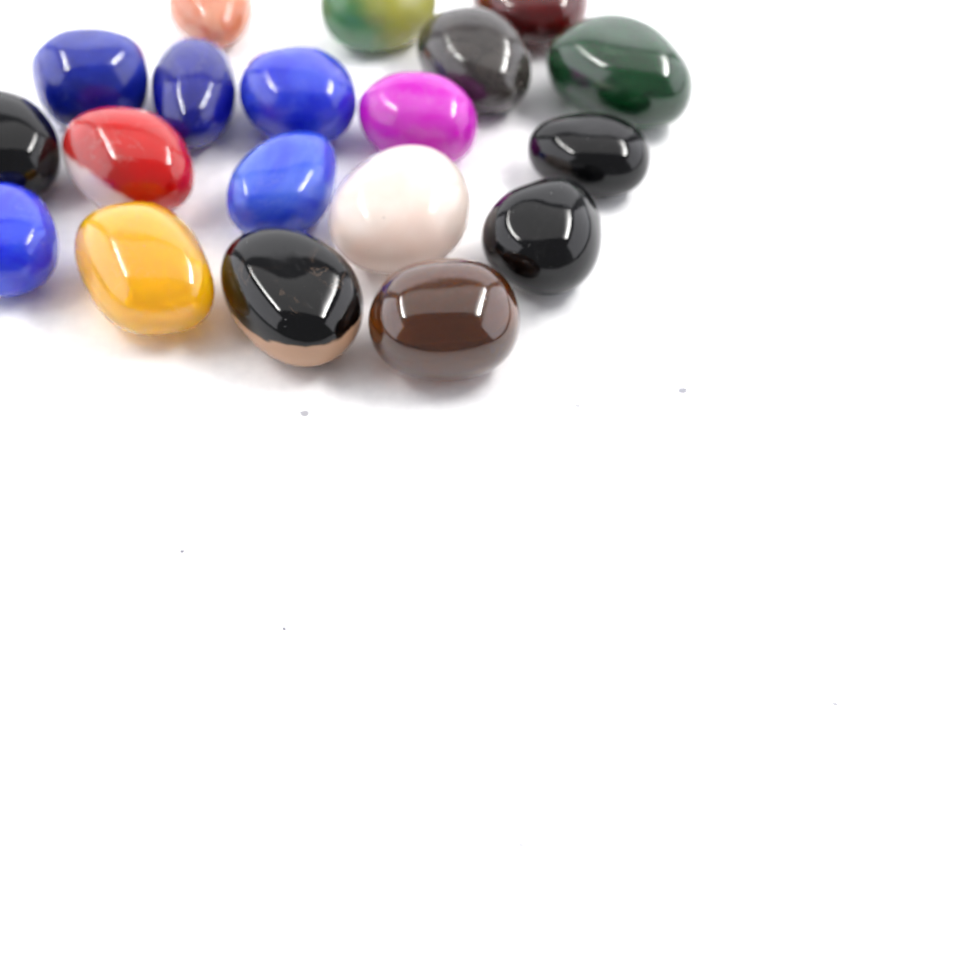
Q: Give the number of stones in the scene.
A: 19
